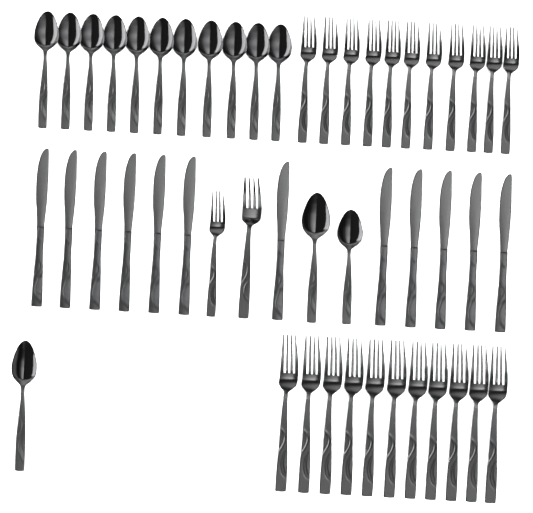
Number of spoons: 14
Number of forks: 24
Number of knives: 12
